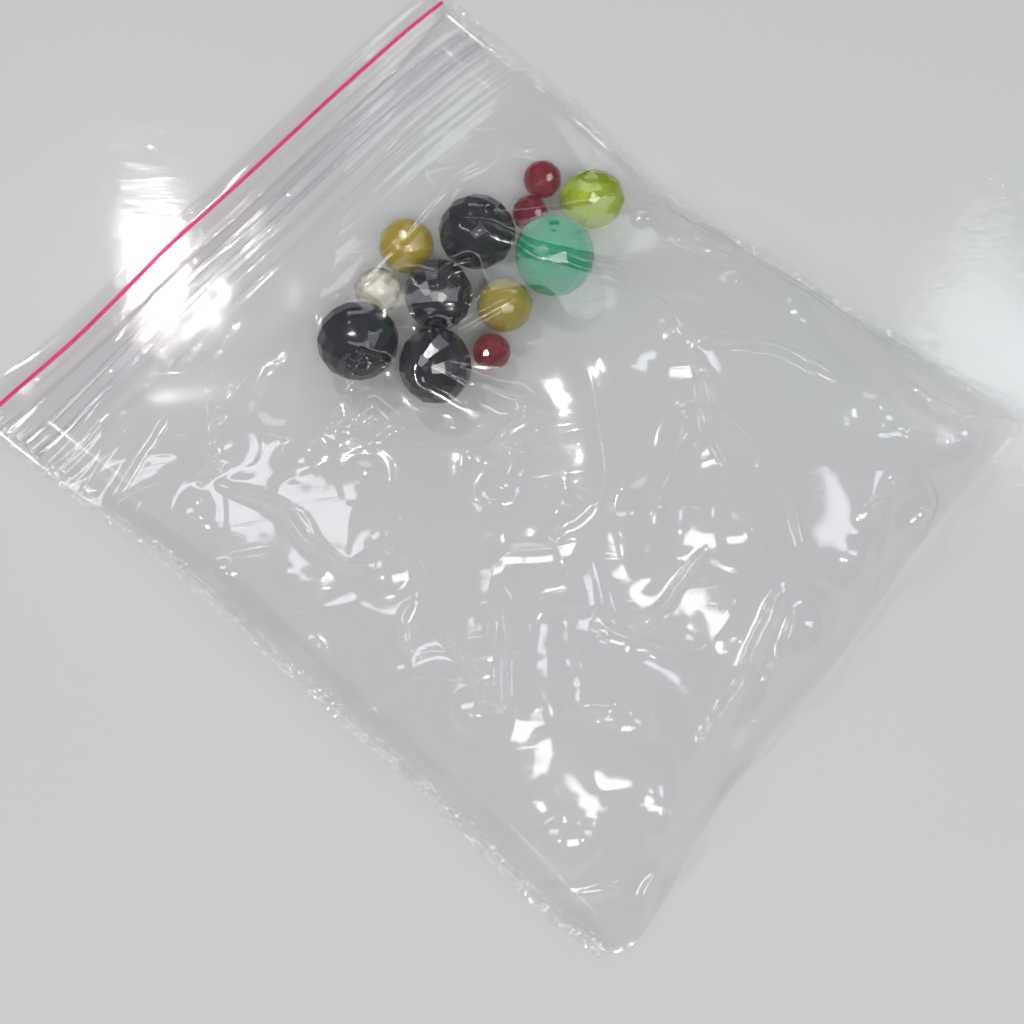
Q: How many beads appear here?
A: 12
